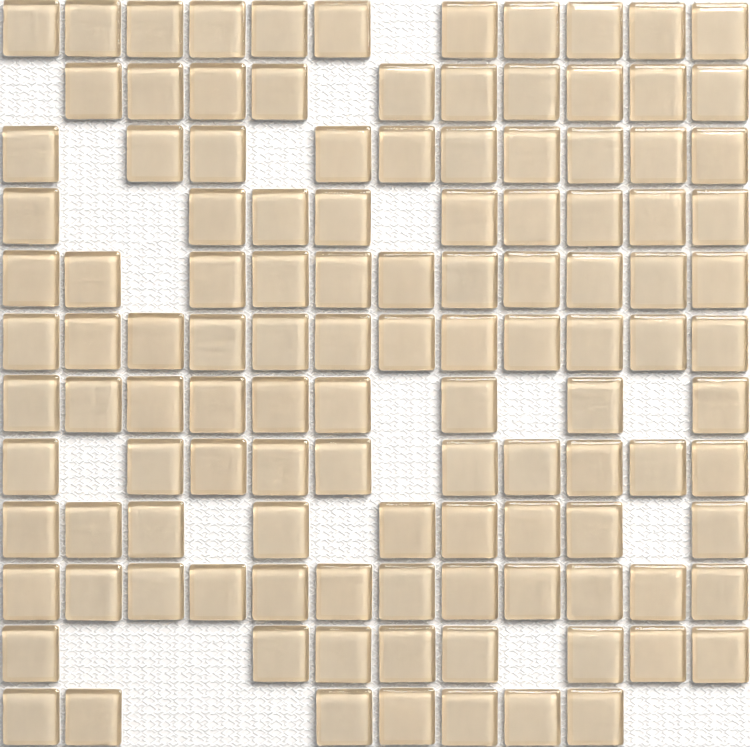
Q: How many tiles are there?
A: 118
